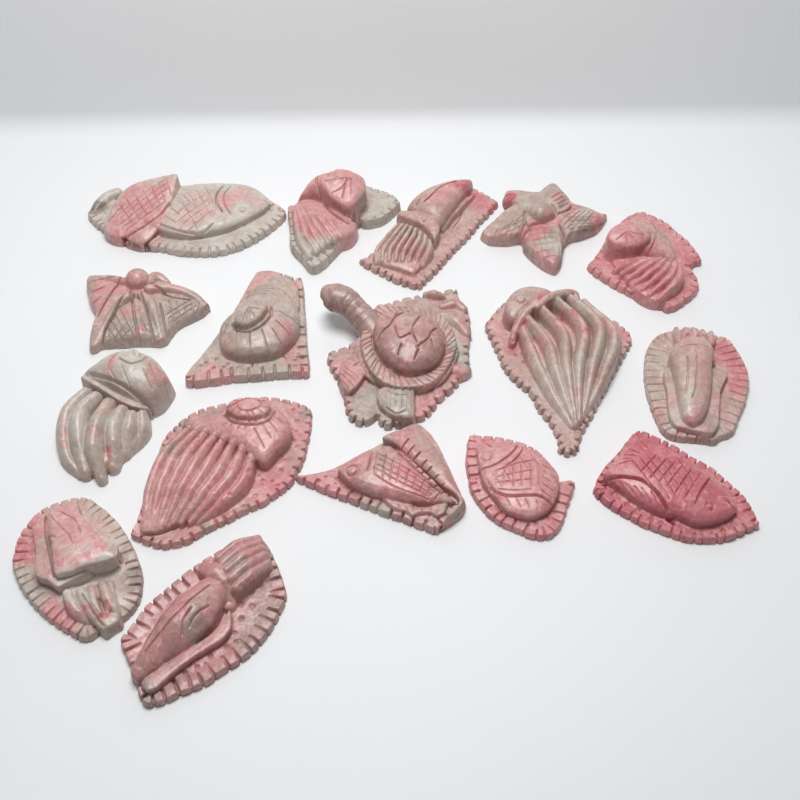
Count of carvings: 17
